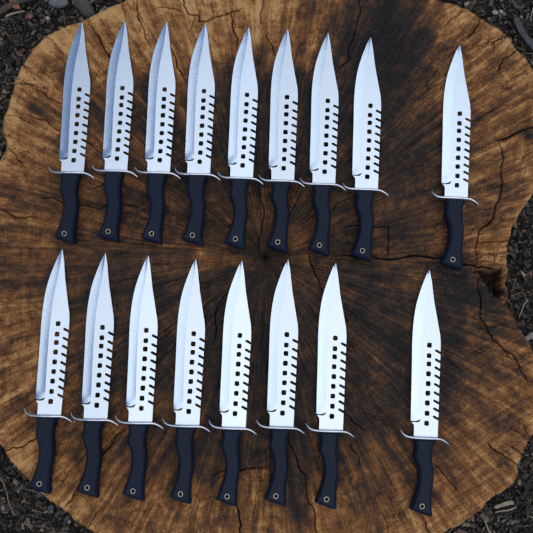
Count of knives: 17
